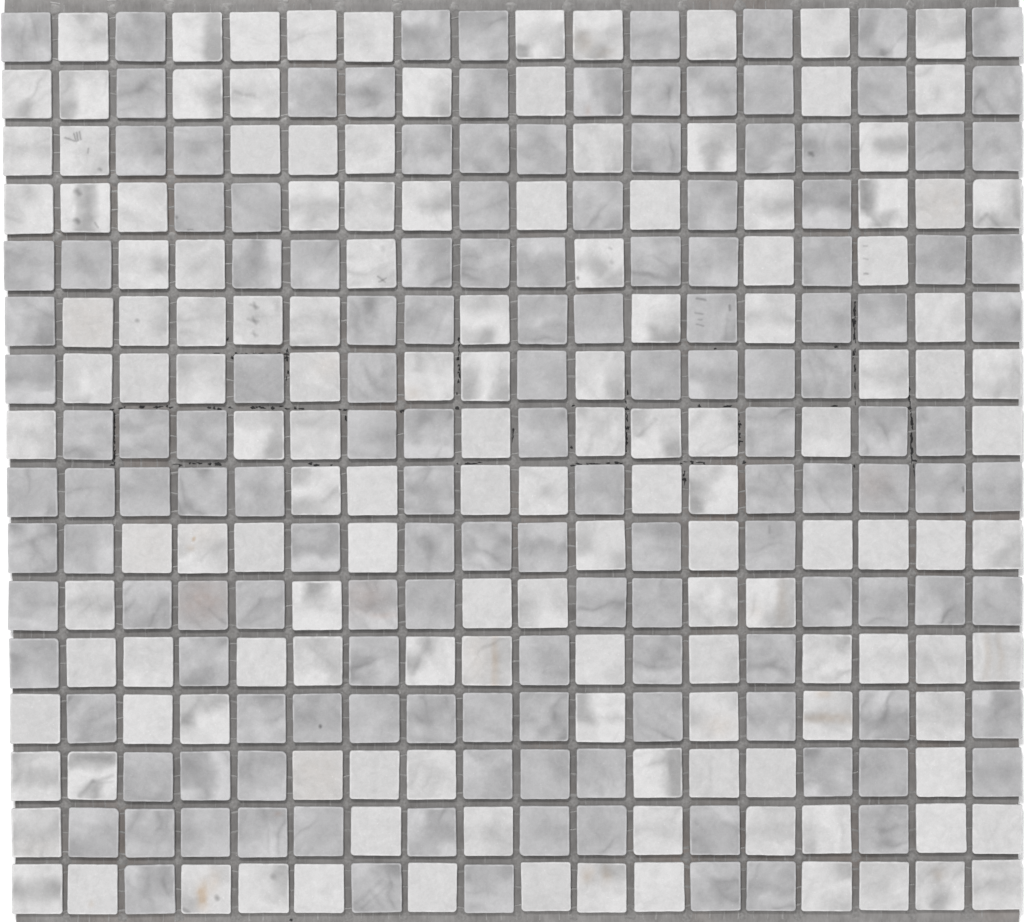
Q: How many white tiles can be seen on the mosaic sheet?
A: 143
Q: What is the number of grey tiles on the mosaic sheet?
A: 145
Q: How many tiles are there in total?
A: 288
